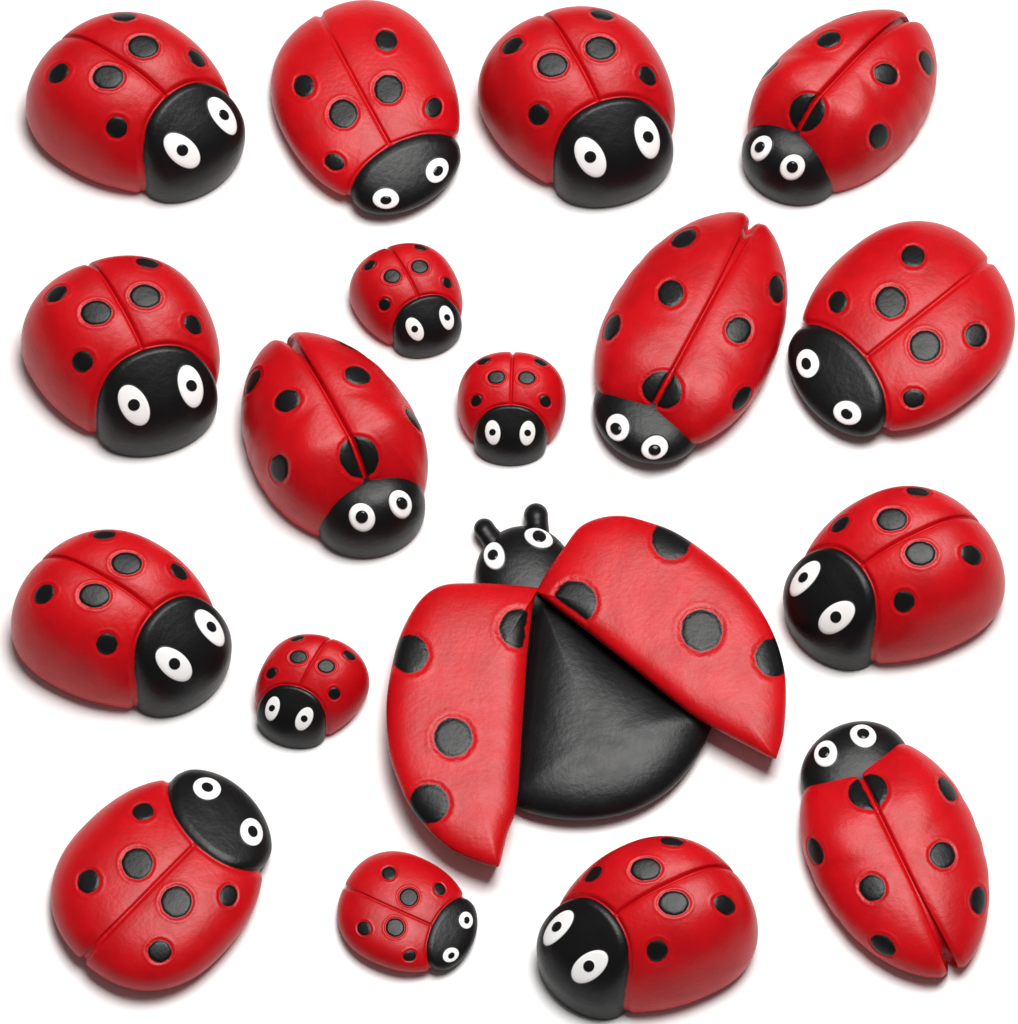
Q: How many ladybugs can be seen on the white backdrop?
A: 18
